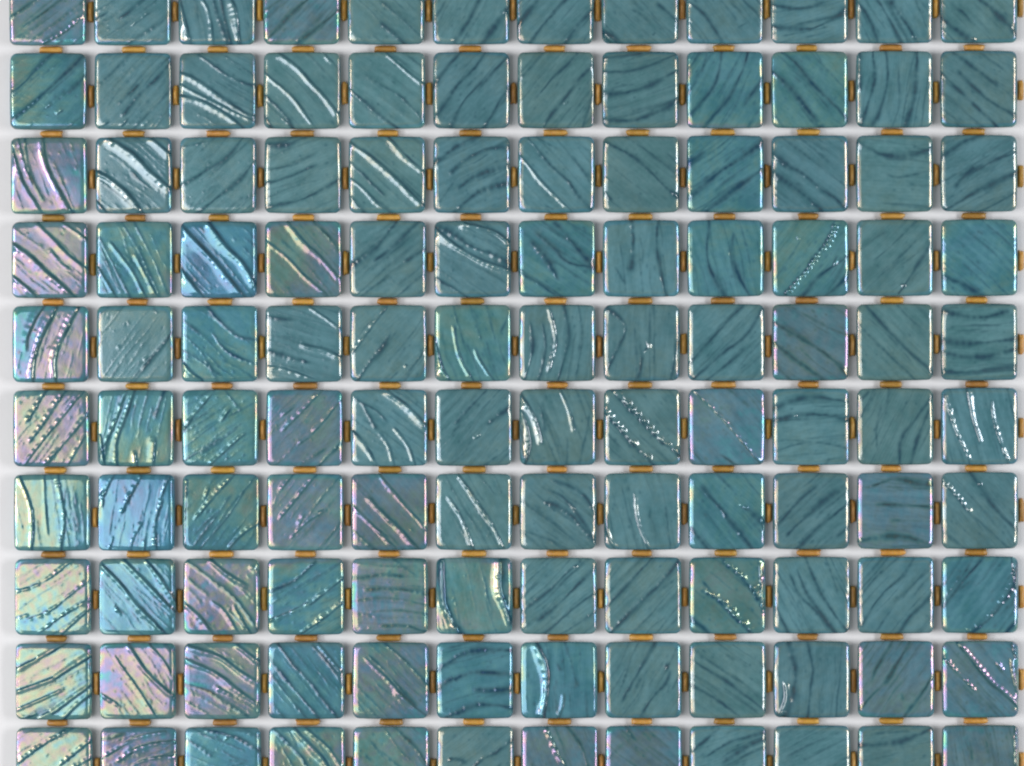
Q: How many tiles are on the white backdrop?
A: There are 120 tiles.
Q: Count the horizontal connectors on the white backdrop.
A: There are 108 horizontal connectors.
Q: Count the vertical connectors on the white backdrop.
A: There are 120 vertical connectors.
